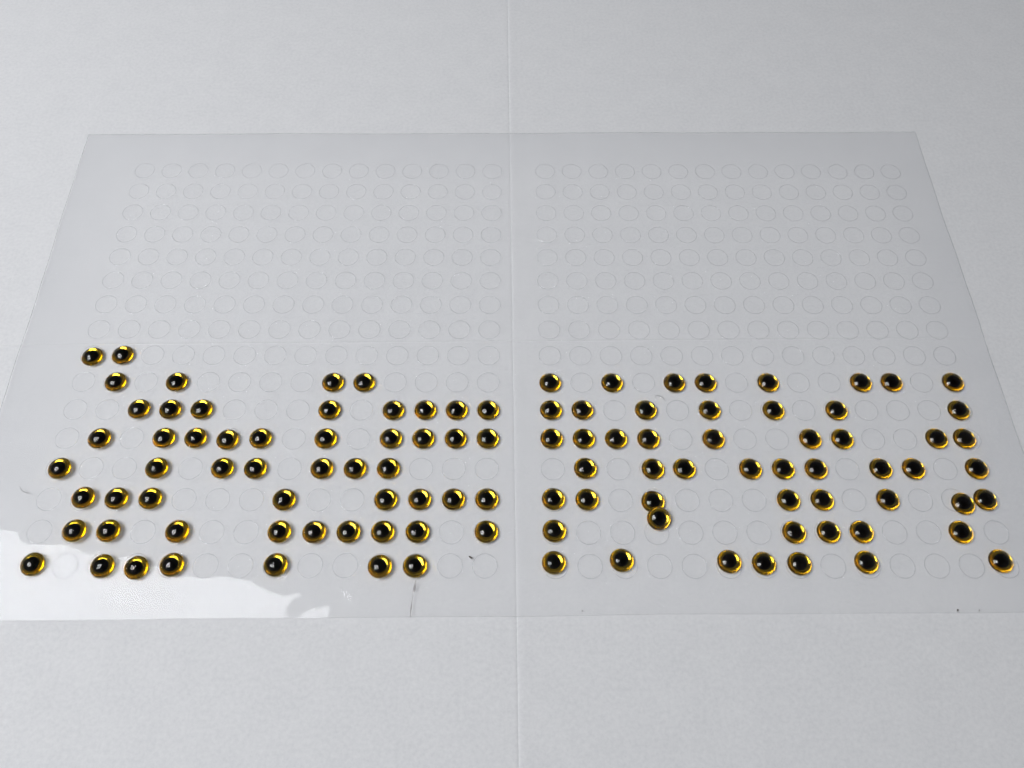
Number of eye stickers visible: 109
